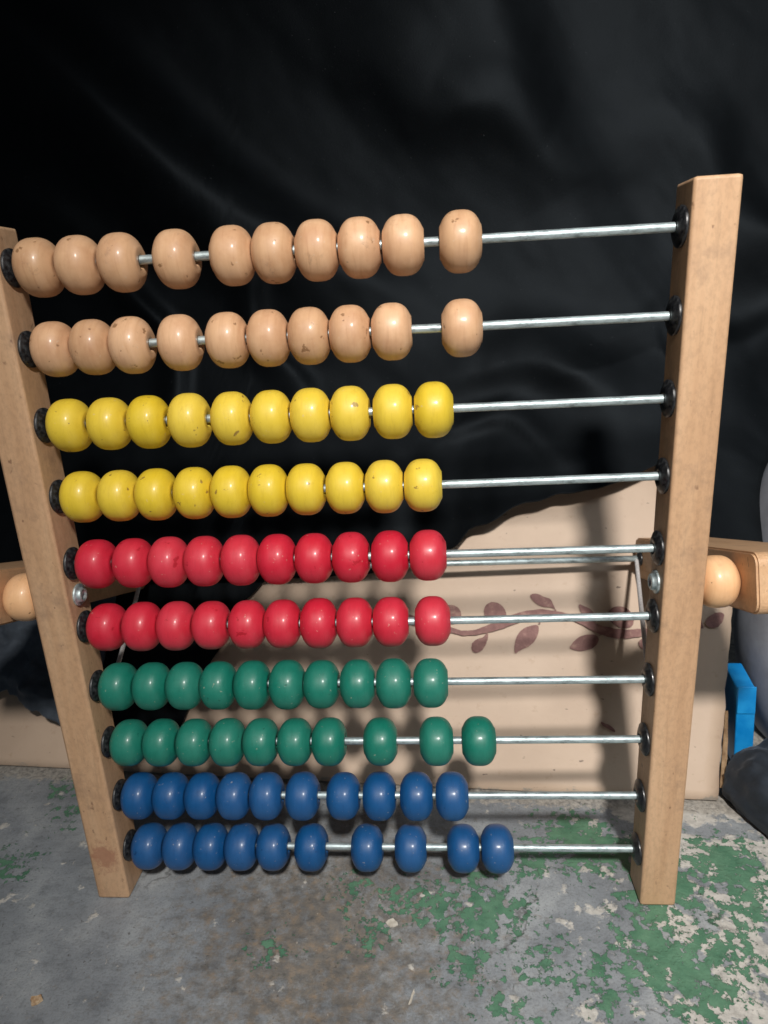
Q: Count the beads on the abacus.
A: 102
